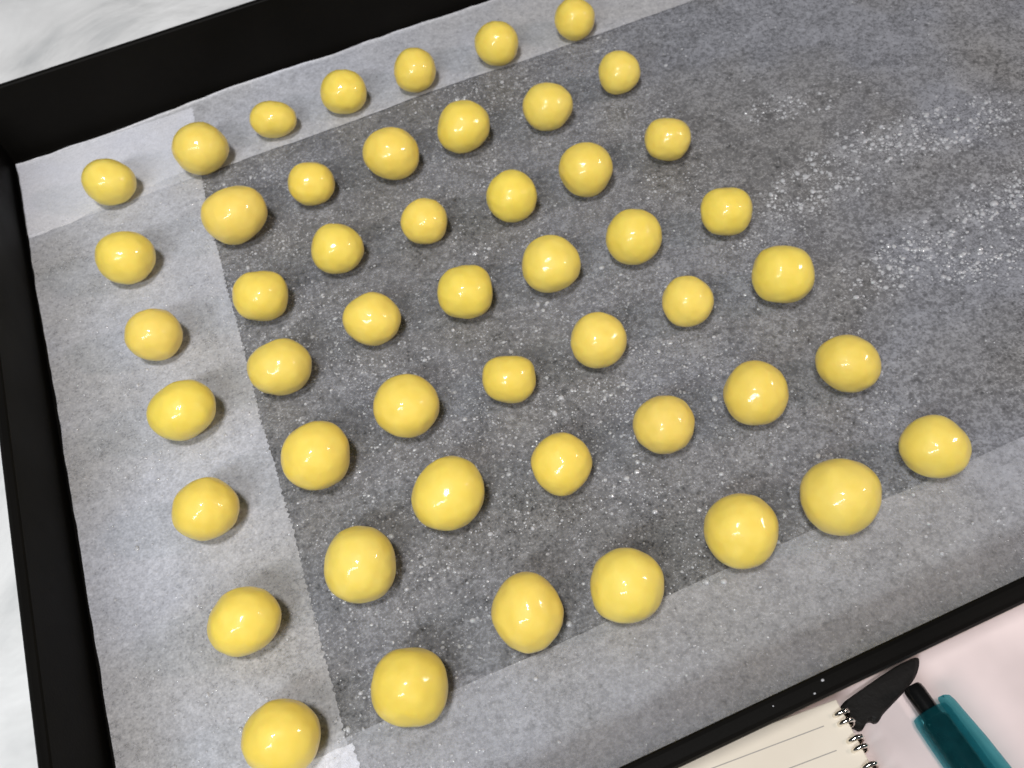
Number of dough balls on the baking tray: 49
